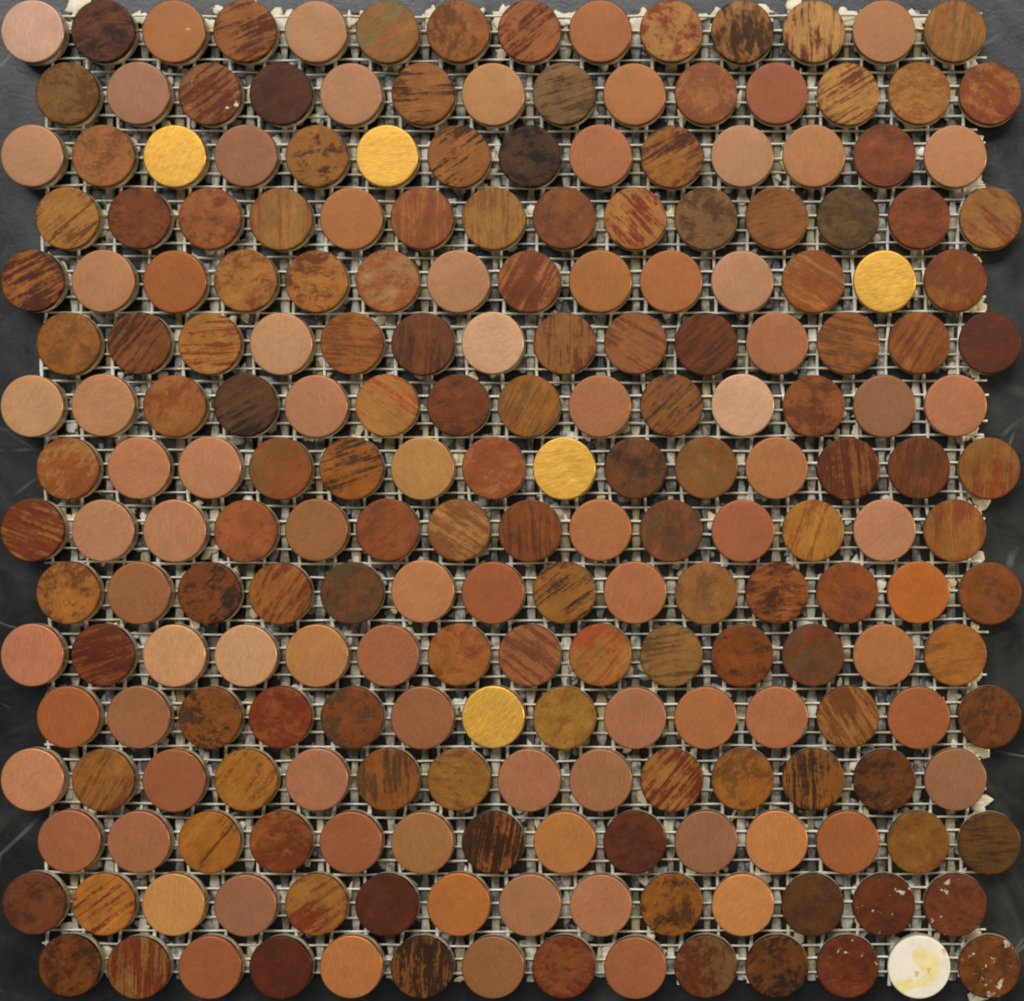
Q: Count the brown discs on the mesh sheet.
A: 133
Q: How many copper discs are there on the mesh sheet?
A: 85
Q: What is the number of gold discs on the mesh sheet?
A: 5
